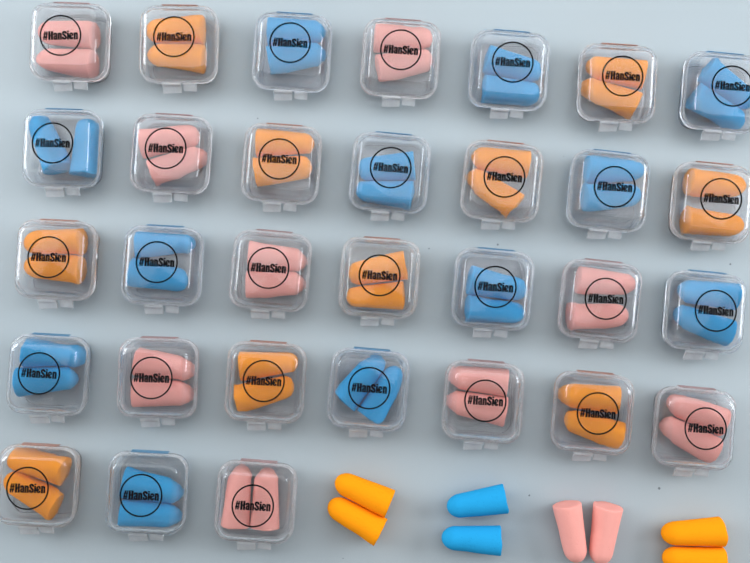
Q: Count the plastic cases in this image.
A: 31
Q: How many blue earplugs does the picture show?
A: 26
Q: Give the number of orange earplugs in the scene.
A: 24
